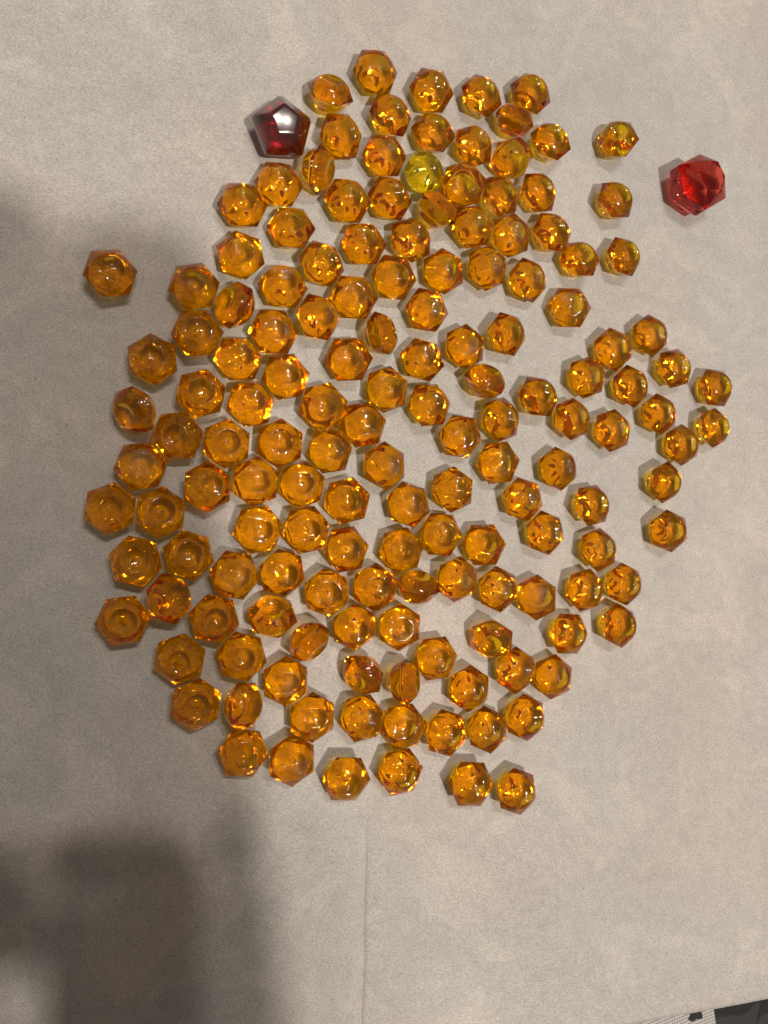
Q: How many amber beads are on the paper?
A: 151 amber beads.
